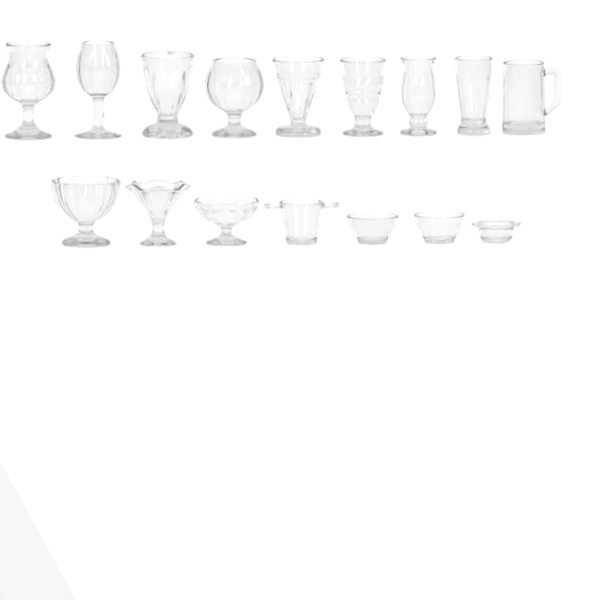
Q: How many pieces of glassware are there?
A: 16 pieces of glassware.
